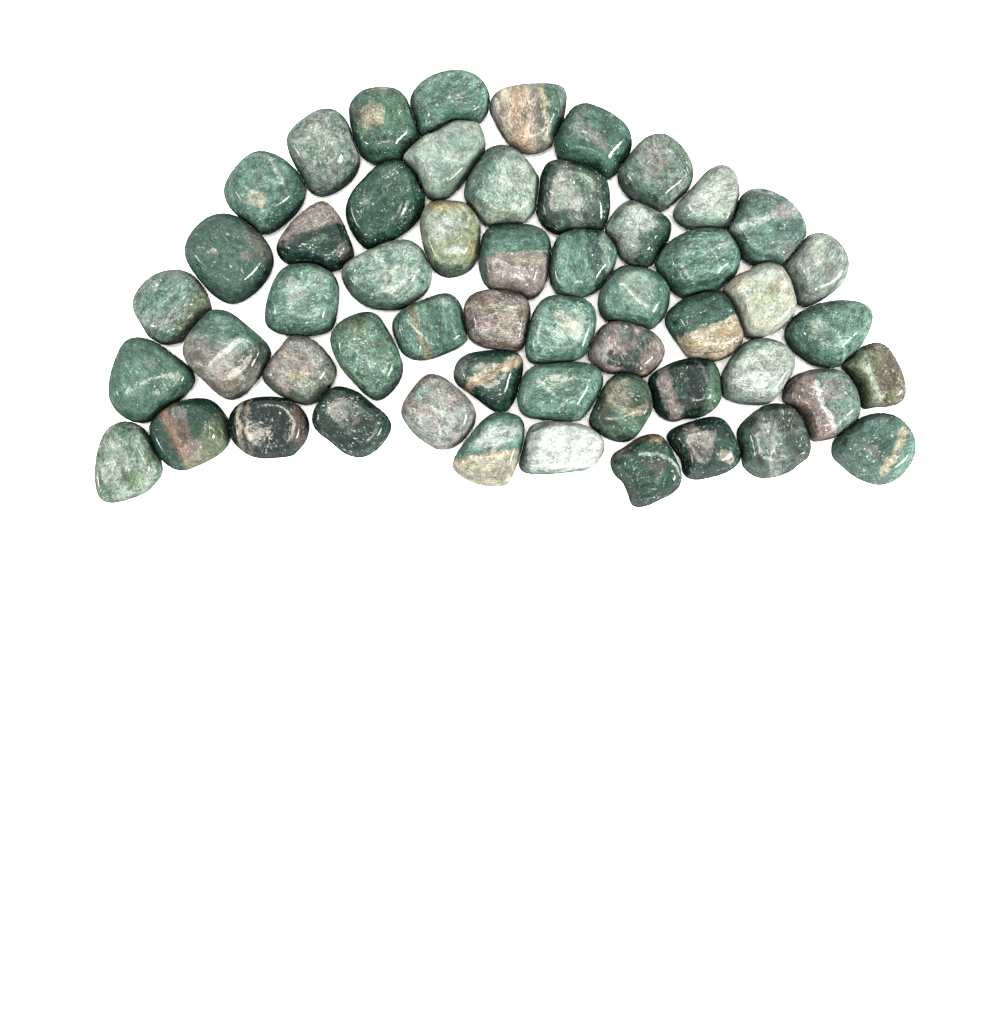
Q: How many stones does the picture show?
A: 54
